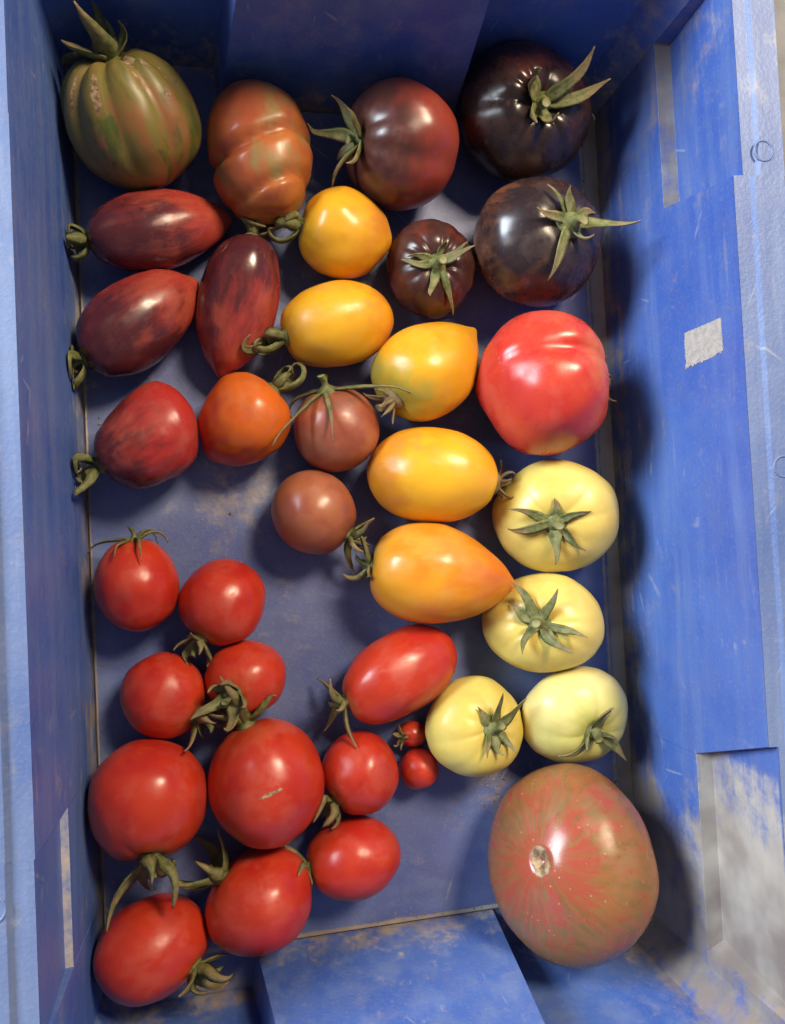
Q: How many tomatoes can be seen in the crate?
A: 37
